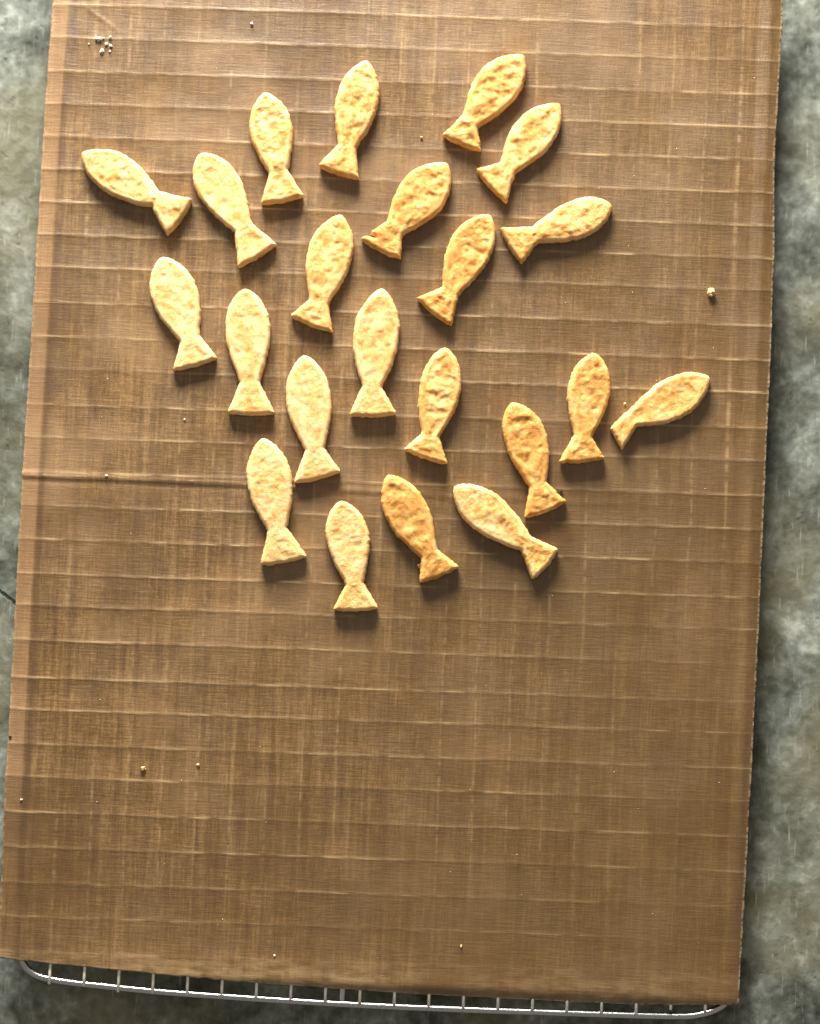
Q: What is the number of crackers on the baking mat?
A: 22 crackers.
